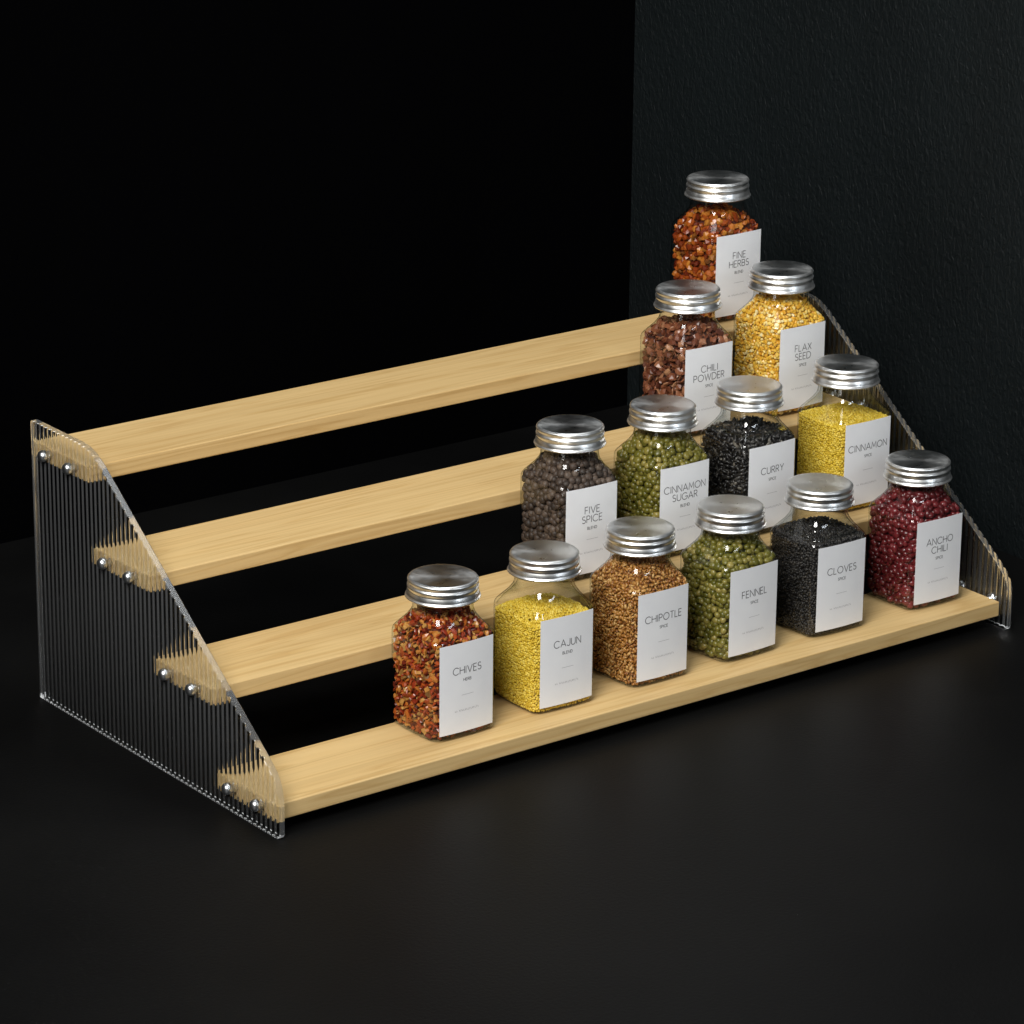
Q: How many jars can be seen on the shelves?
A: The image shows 13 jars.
